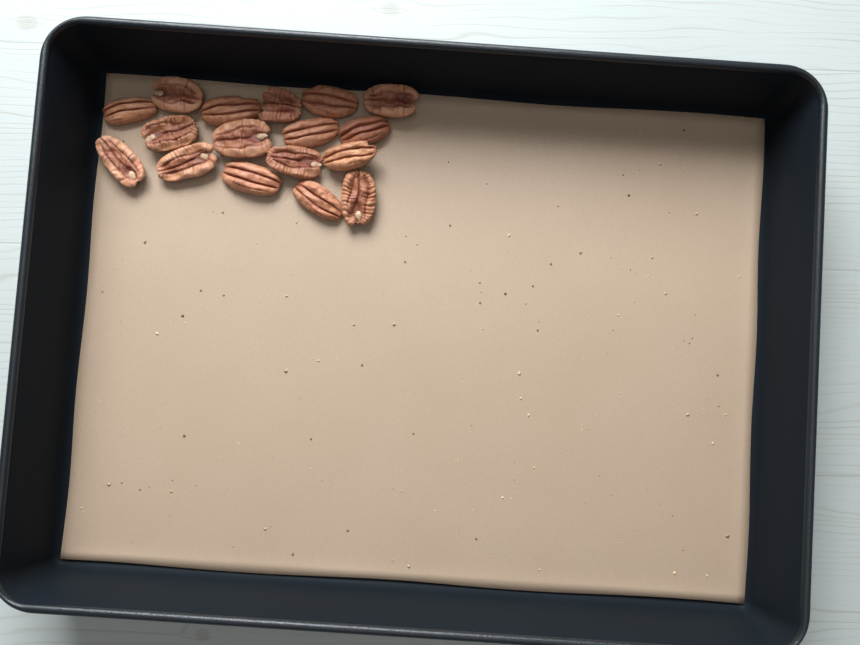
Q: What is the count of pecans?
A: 17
